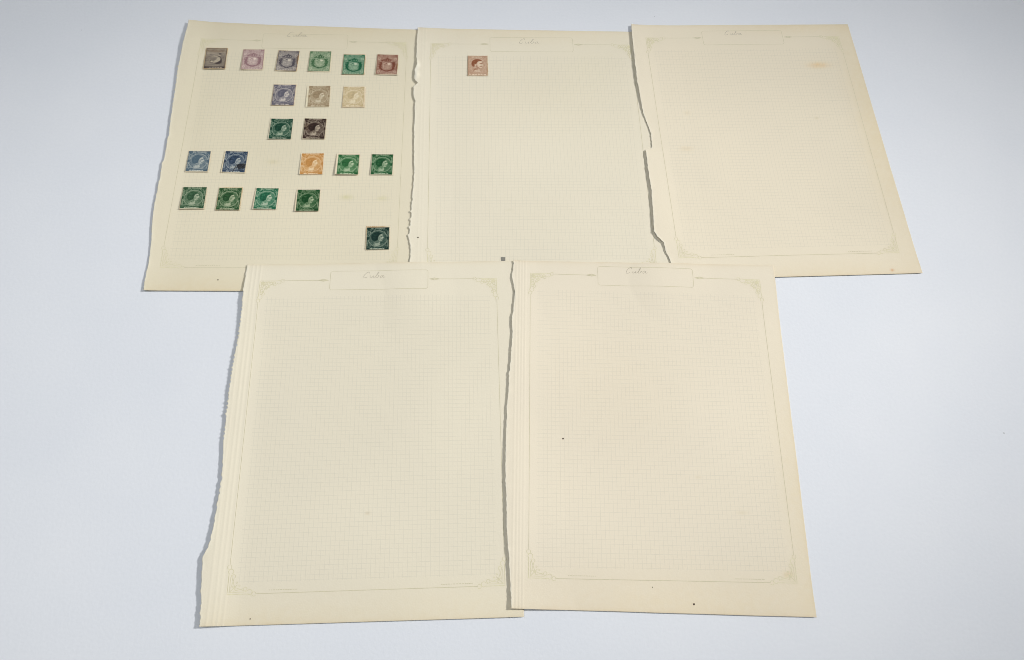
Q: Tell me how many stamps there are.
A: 22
